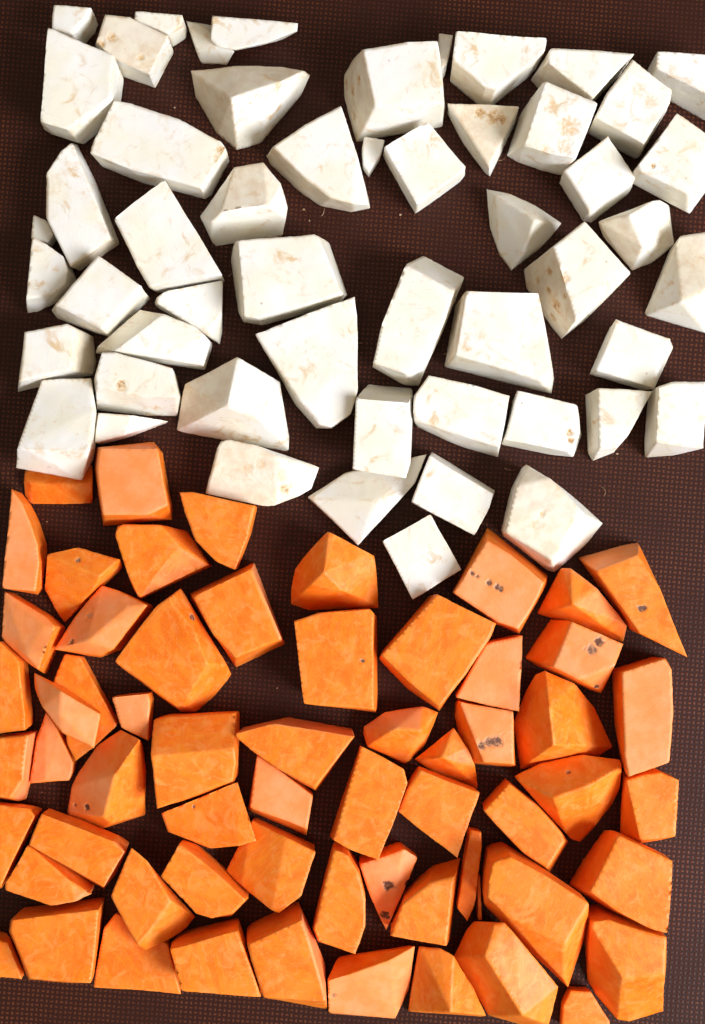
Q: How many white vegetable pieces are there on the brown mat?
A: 53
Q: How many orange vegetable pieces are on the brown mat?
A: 62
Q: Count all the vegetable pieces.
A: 115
